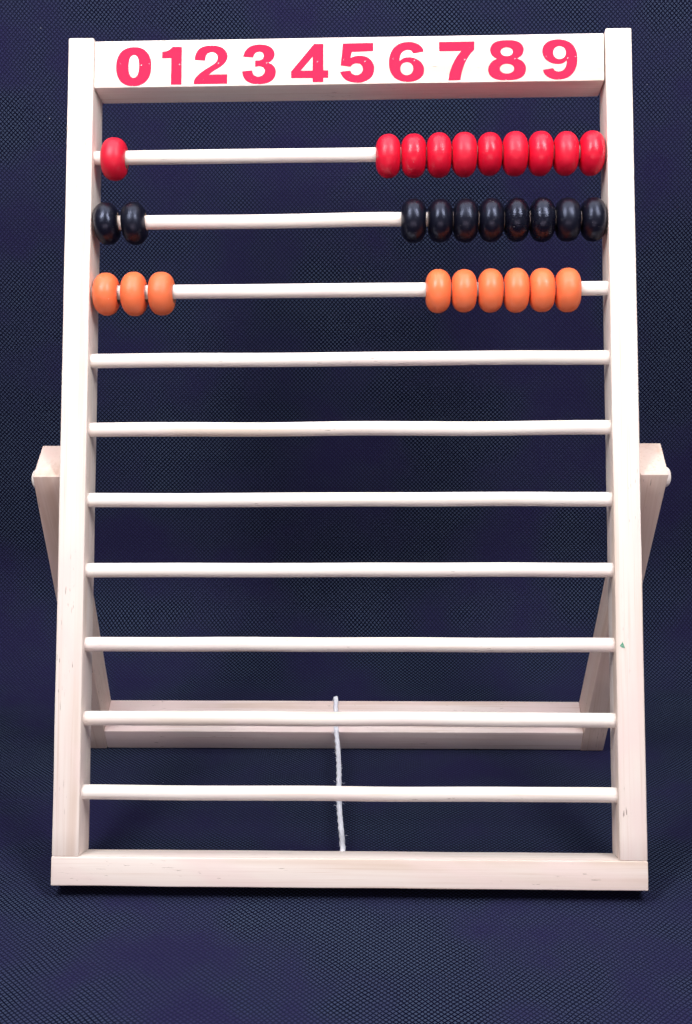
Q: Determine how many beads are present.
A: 29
